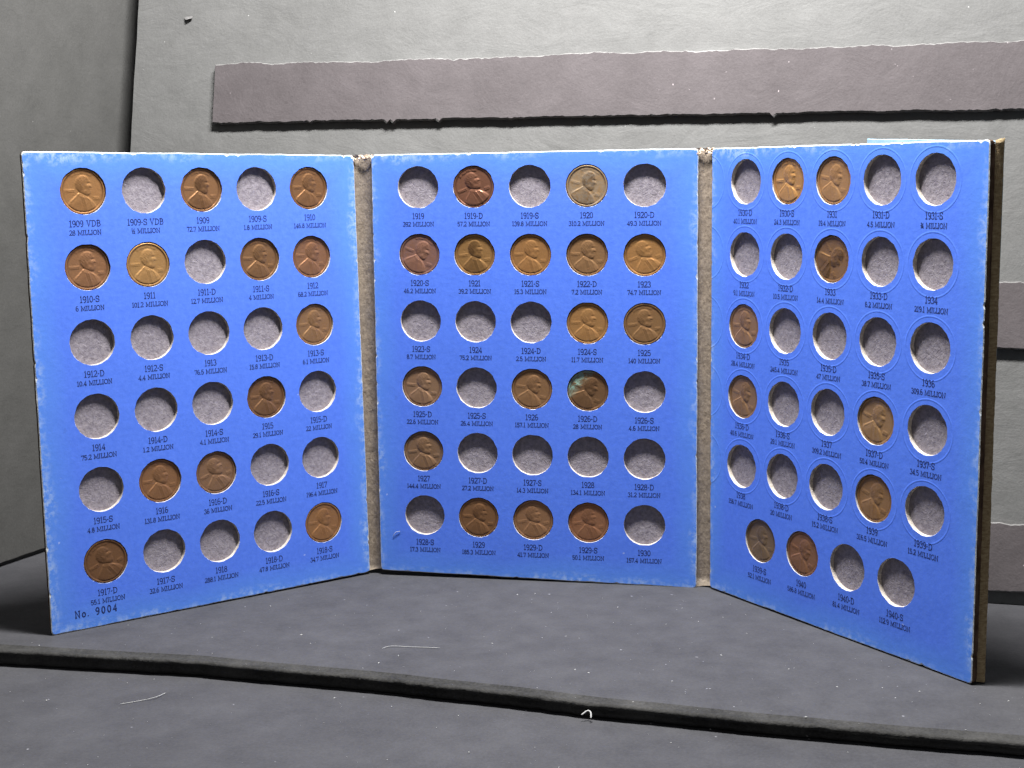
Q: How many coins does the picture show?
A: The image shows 38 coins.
